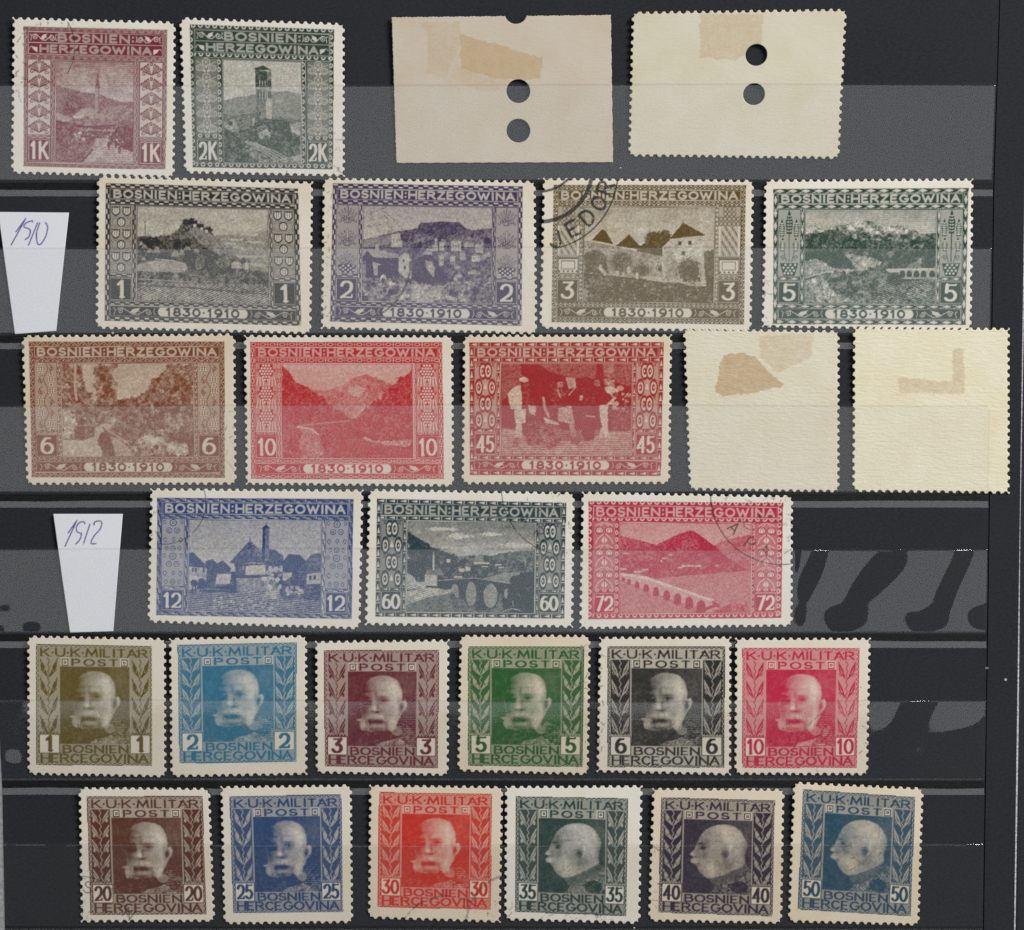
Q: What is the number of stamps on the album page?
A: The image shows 28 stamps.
